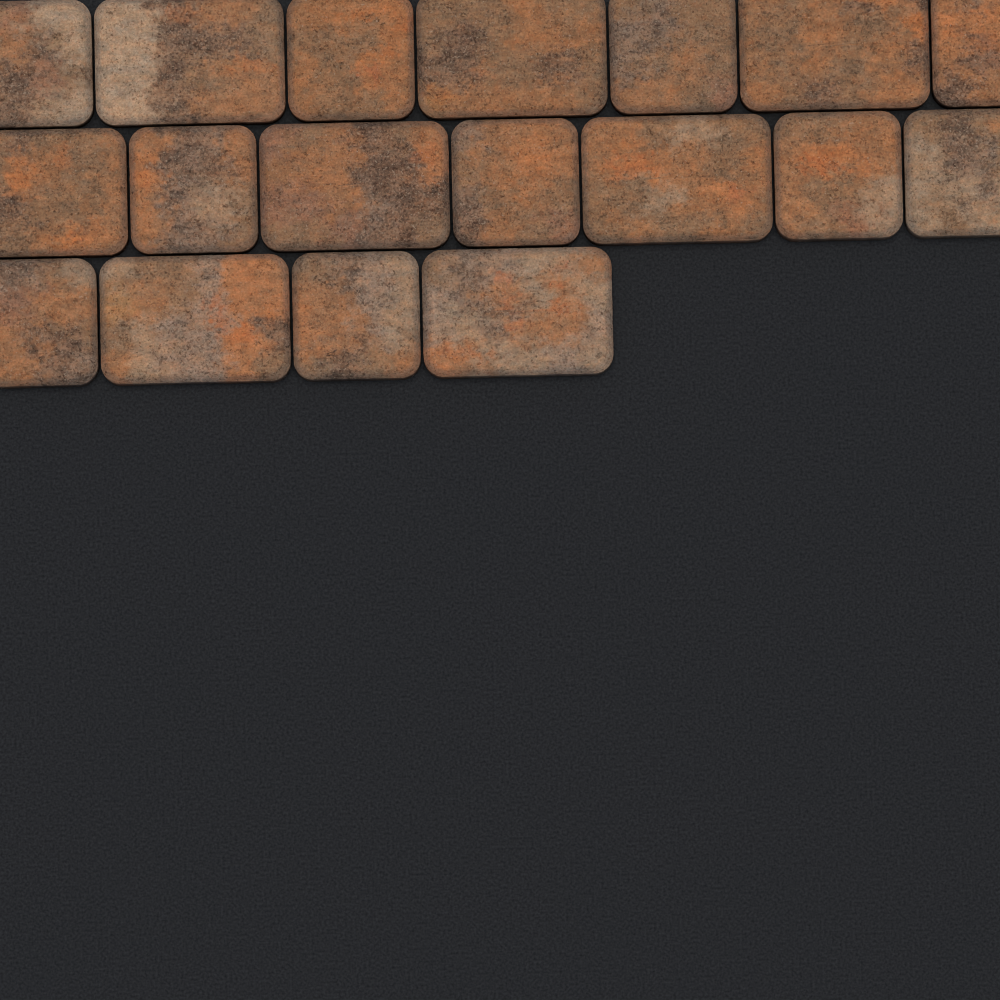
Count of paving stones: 18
